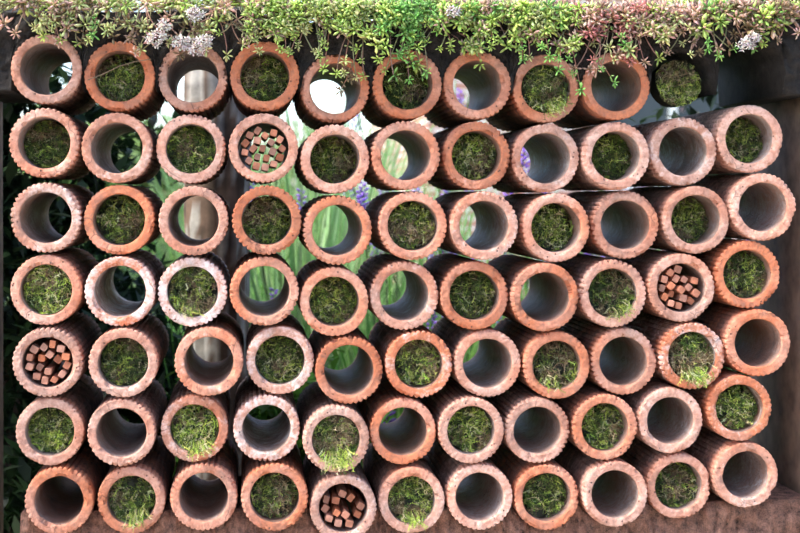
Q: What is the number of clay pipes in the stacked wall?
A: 75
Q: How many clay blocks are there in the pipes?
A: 66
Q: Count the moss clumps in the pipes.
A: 38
